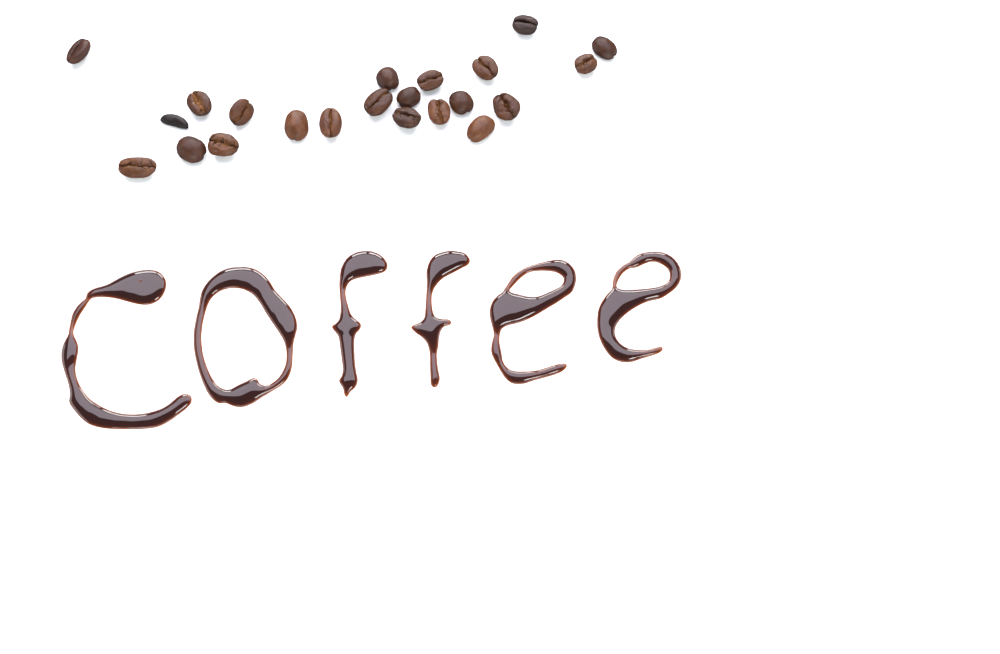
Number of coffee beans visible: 22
